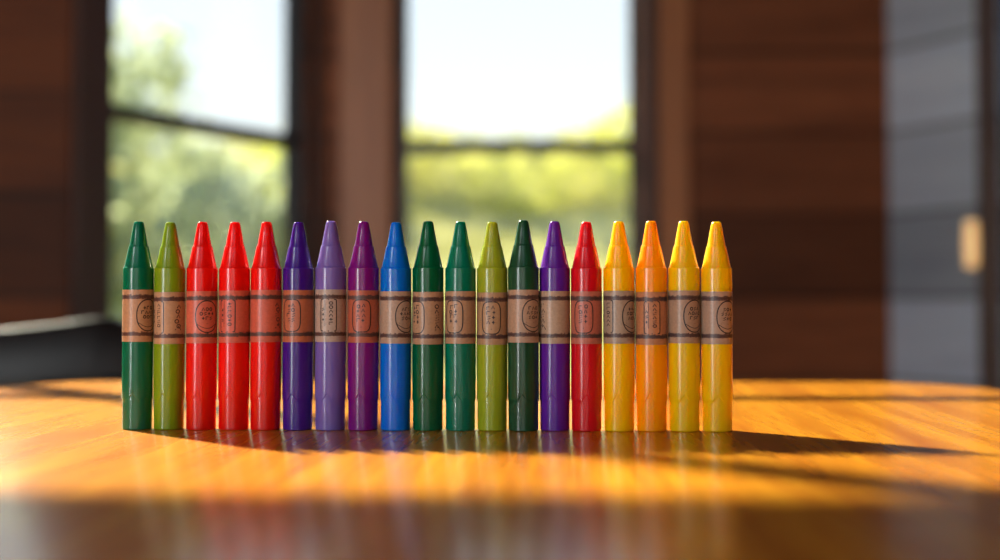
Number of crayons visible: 19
